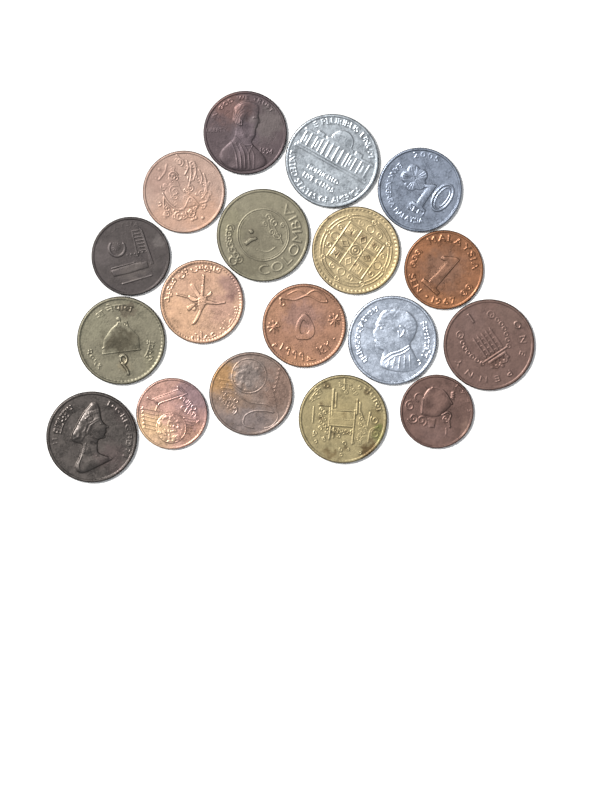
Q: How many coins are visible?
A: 18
